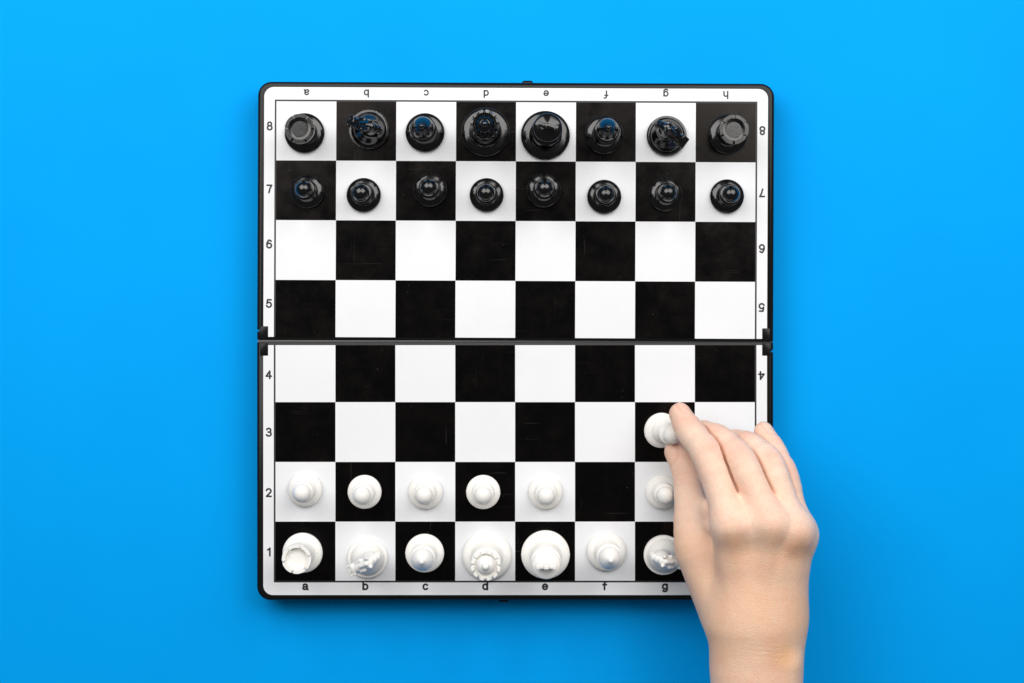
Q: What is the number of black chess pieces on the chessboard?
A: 16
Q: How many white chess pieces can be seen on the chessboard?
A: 14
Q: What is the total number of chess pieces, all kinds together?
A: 30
